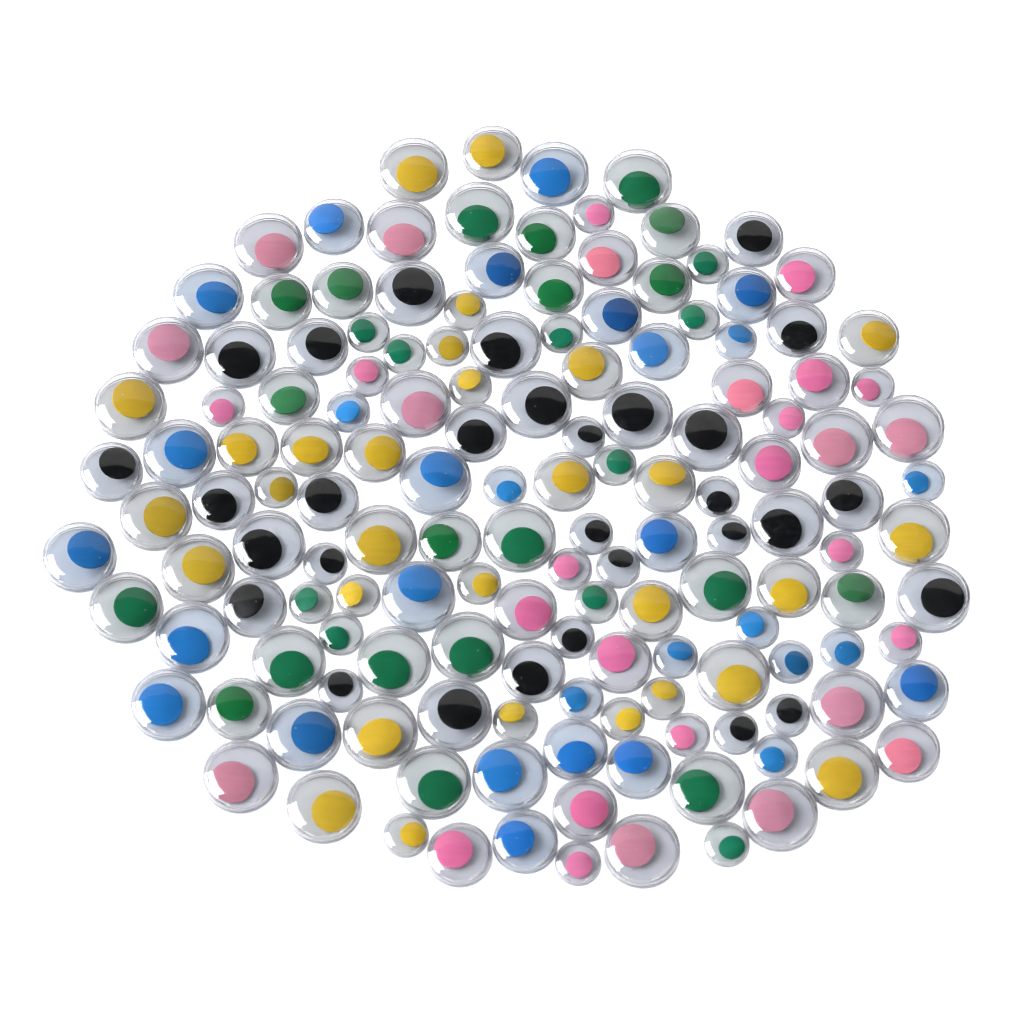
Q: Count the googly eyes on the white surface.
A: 150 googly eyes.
